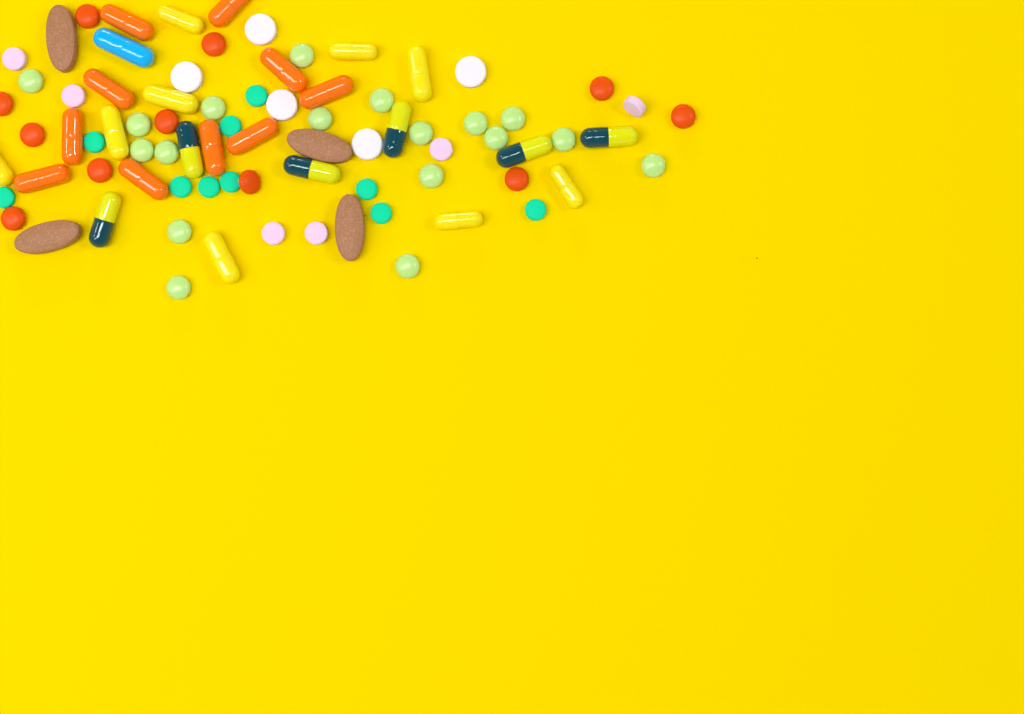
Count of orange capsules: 10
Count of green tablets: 18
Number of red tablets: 11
